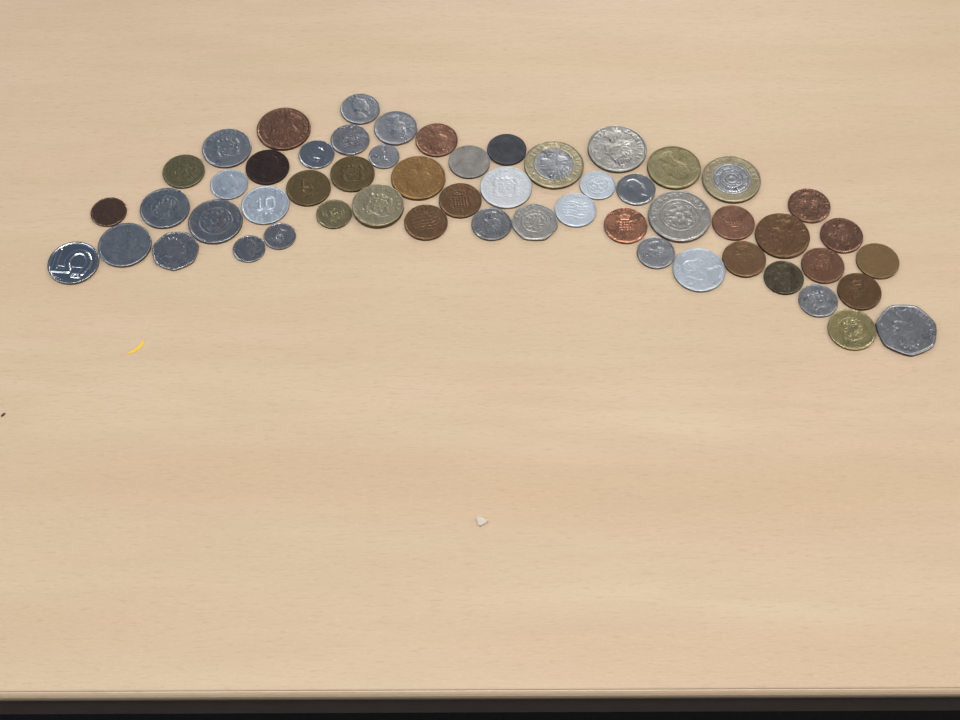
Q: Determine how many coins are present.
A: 55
